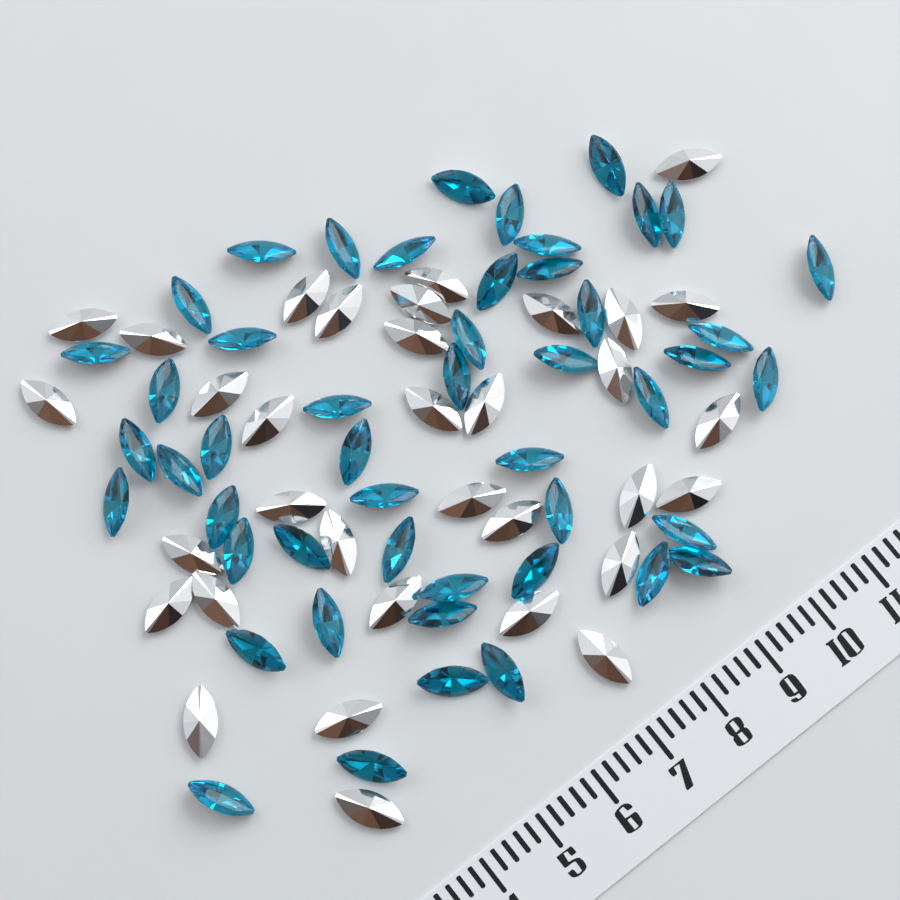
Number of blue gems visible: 49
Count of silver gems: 34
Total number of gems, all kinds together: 83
